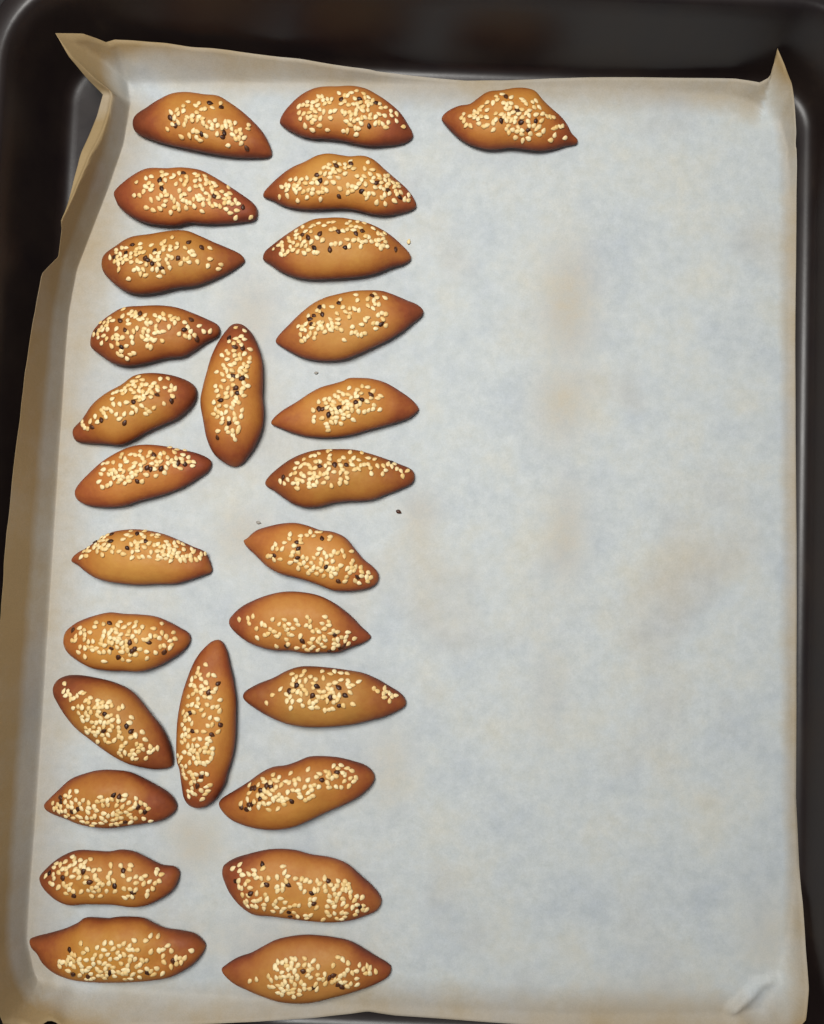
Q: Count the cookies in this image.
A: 27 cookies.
